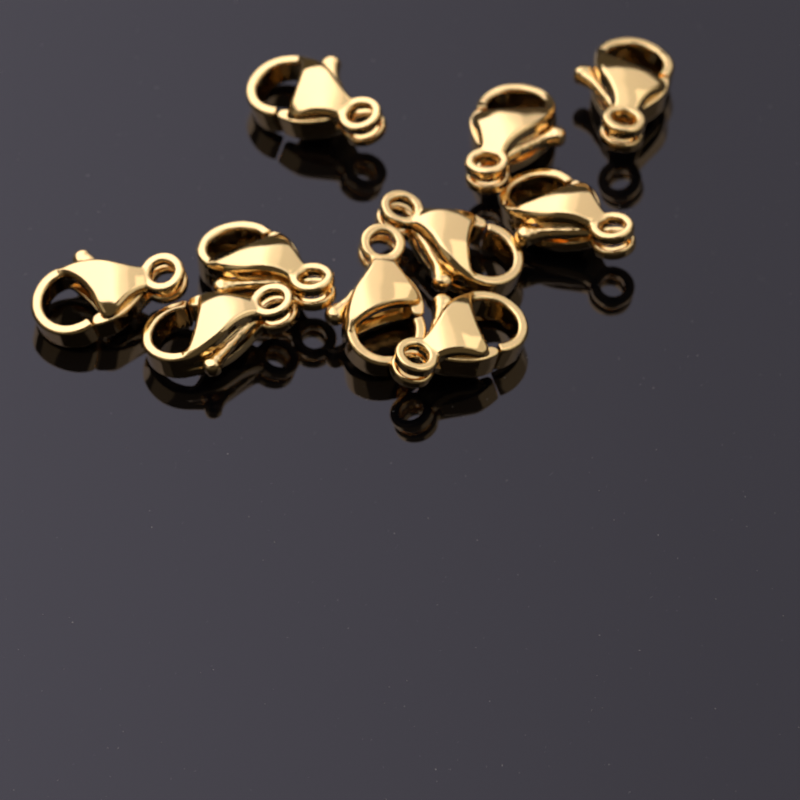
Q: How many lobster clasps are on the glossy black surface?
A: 10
